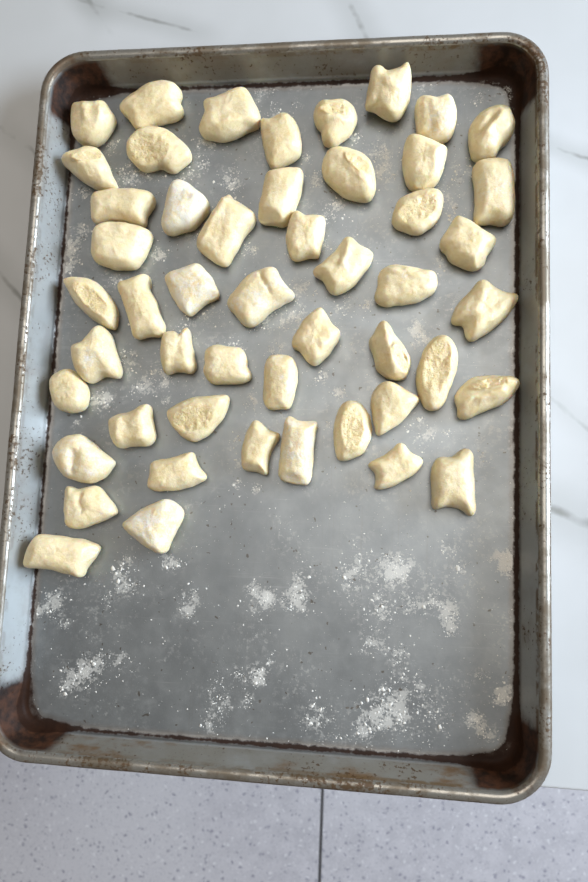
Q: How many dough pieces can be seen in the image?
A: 50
